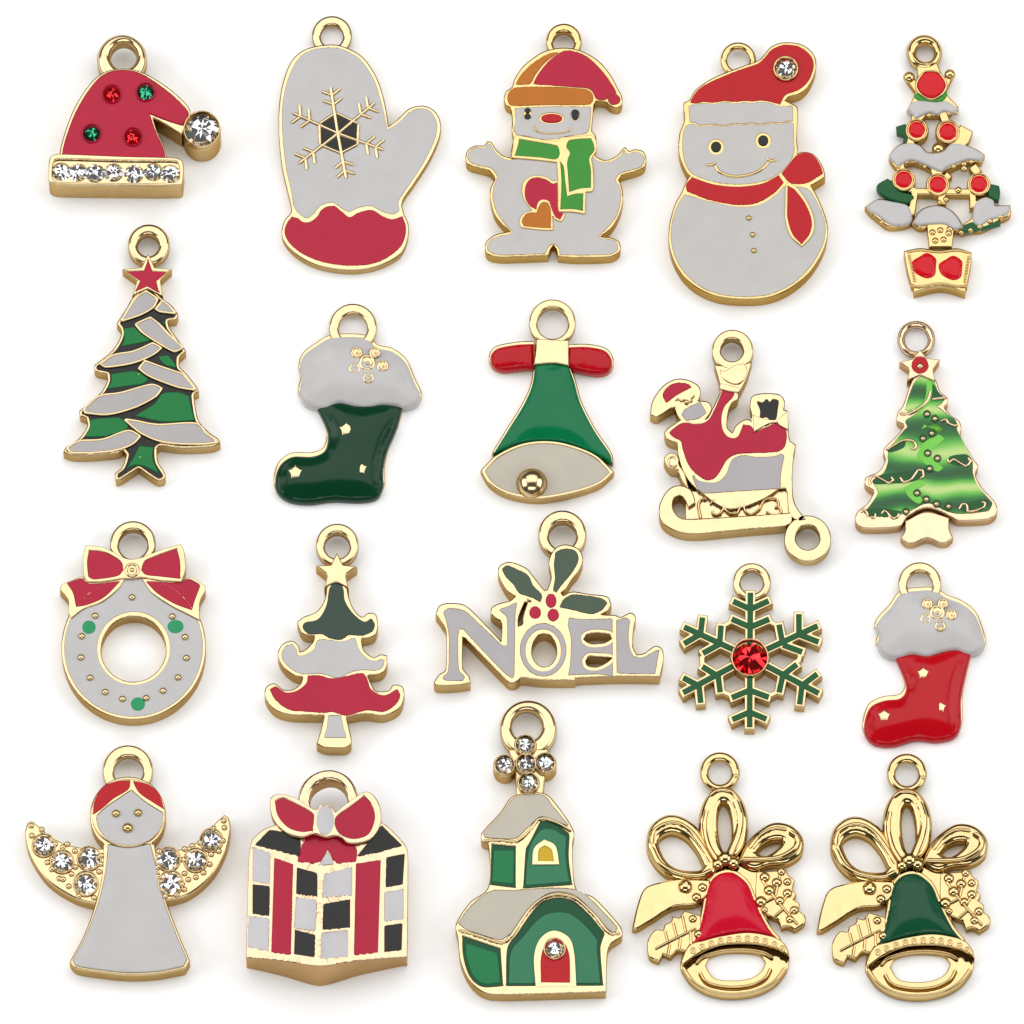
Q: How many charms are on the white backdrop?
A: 20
